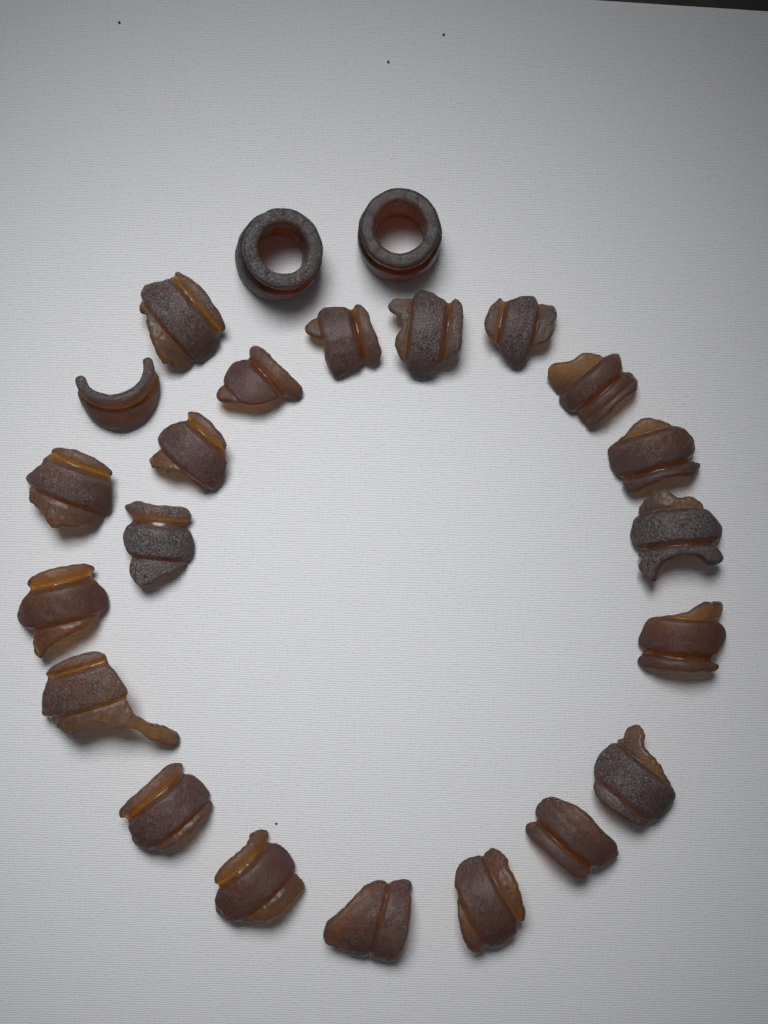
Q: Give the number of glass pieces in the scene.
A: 23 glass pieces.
